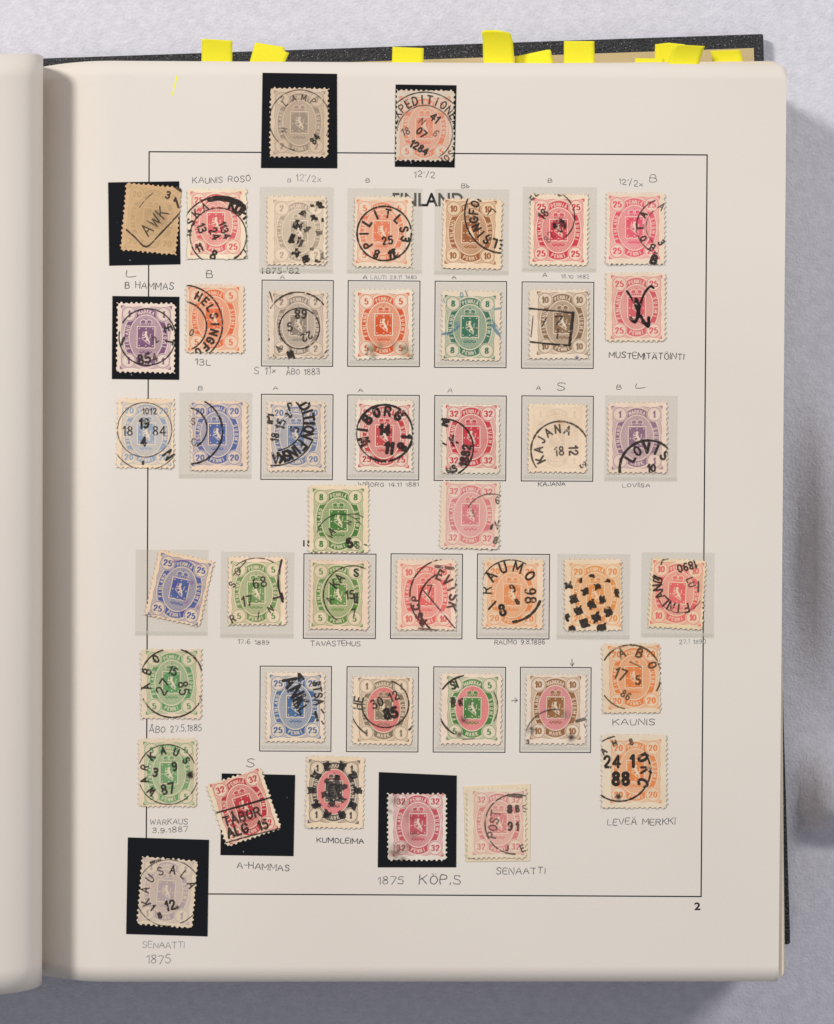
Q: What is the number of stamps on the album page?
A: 45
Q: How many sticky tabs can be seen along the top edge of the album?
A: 10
